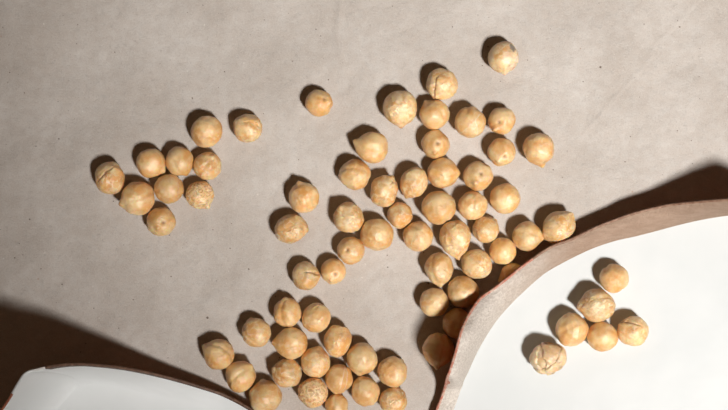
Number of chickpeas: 73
